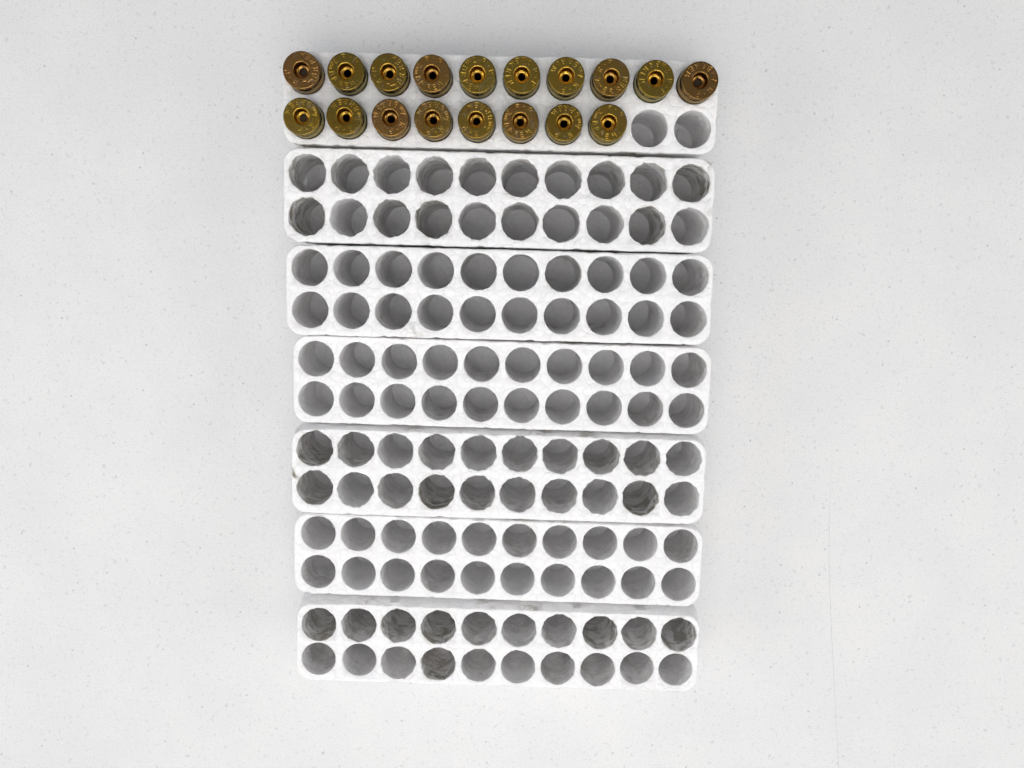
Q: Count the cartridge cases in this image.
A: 18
